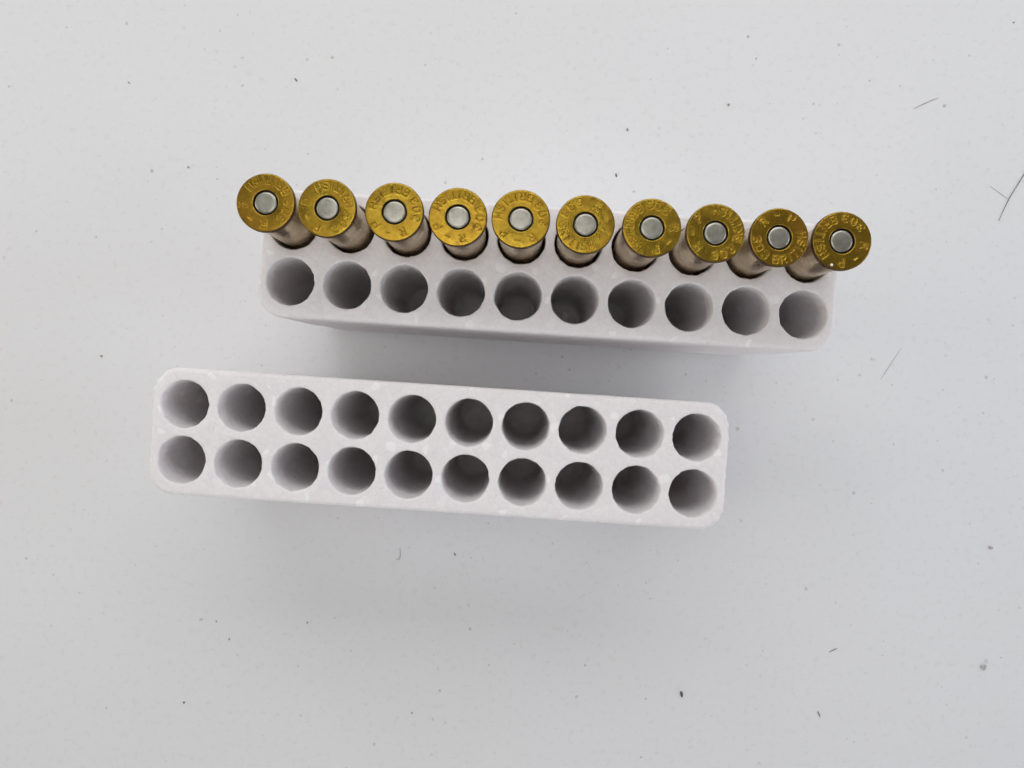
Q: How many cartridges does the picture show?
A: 10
